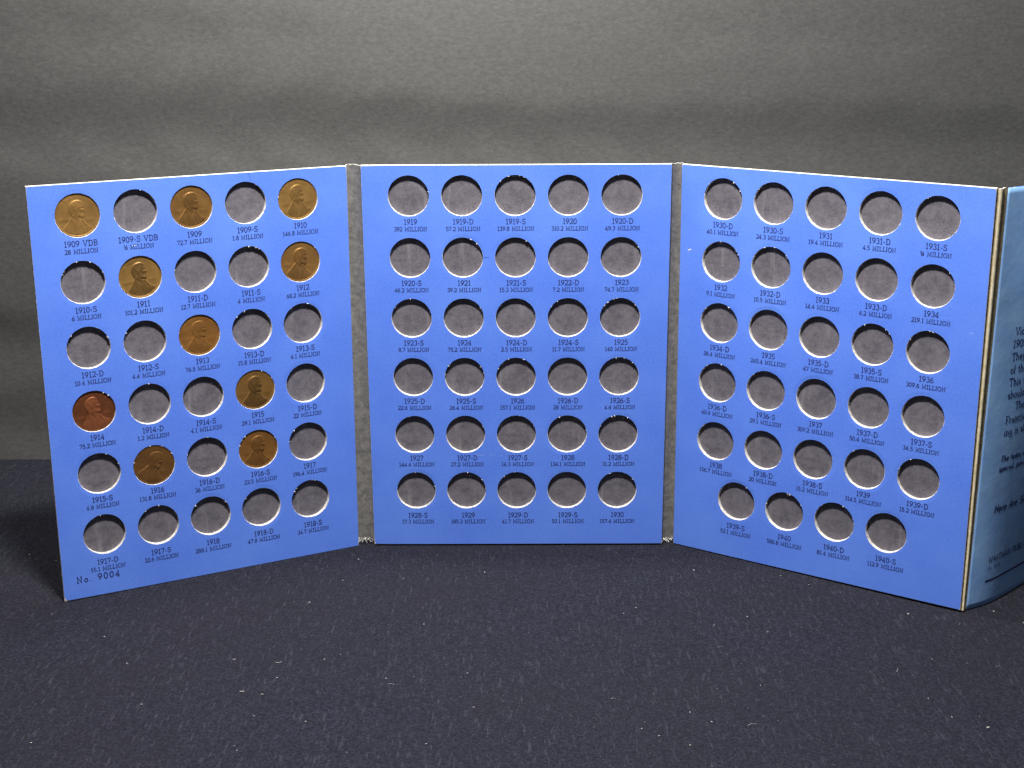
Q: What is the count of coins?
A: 10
